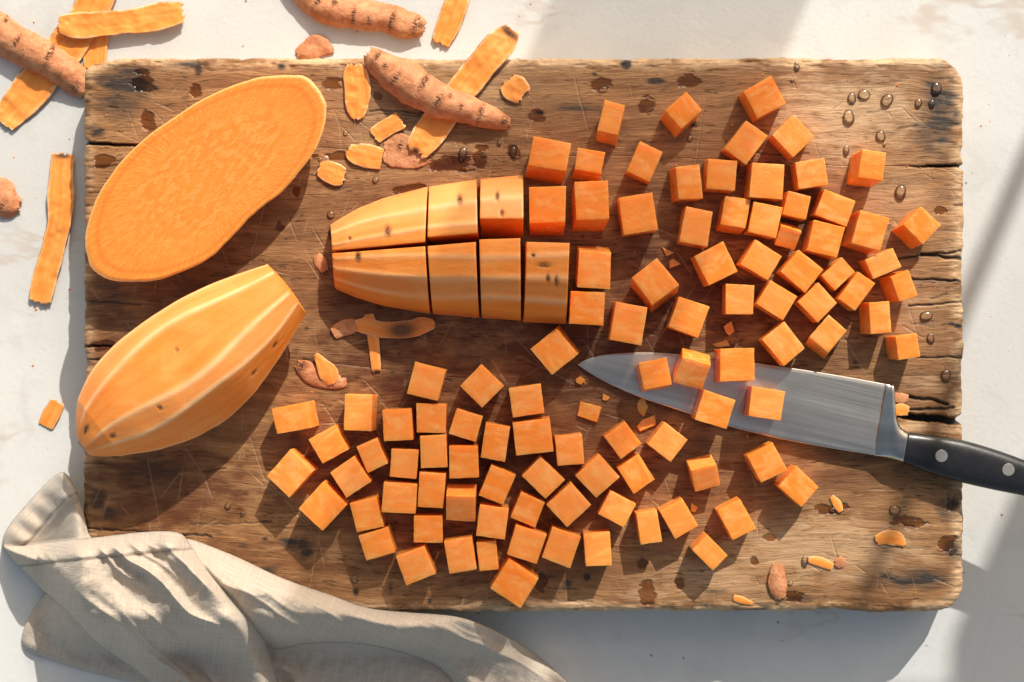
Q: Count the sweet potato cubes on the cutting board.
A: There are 99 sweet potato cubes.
